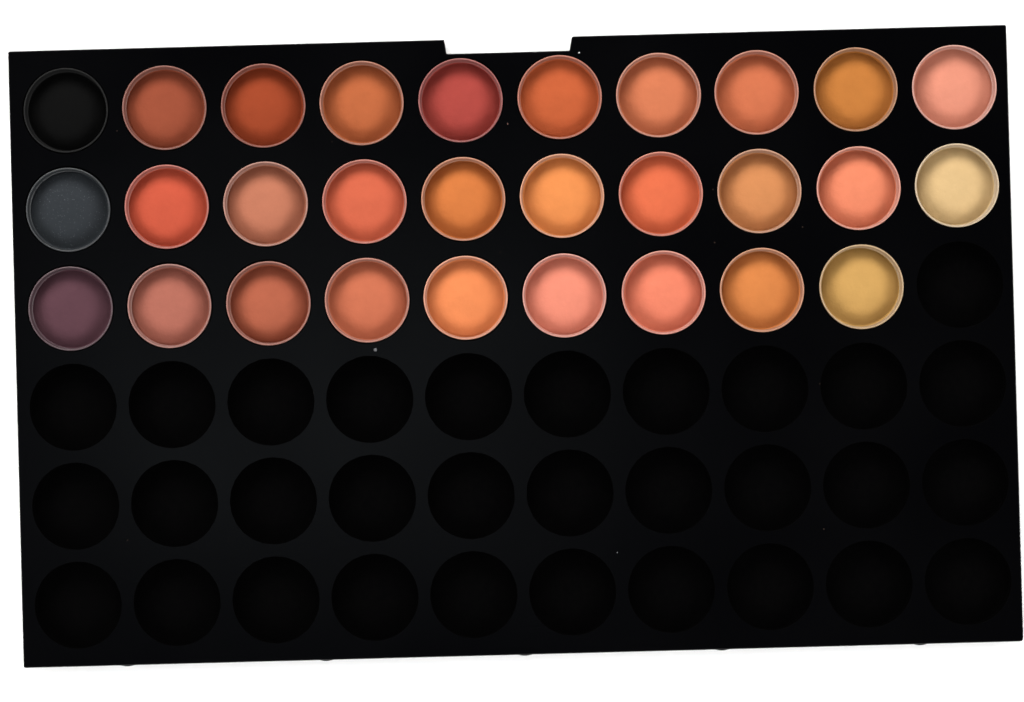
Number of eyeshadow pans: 29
